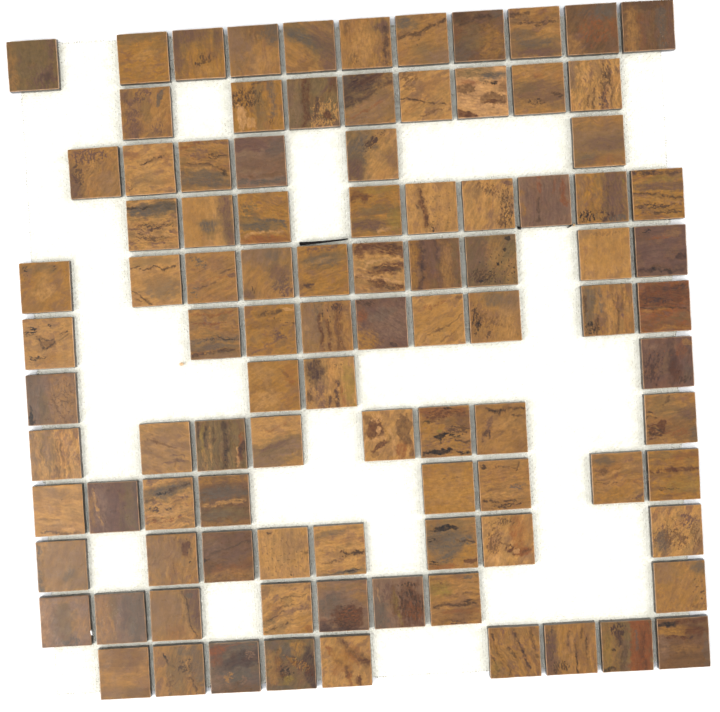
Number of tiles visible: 98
